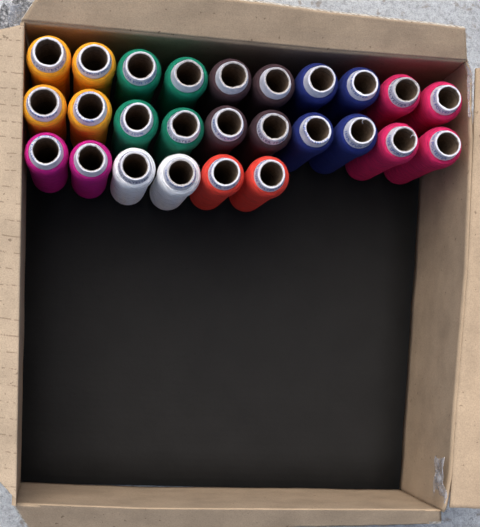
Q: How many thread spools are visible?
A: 26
